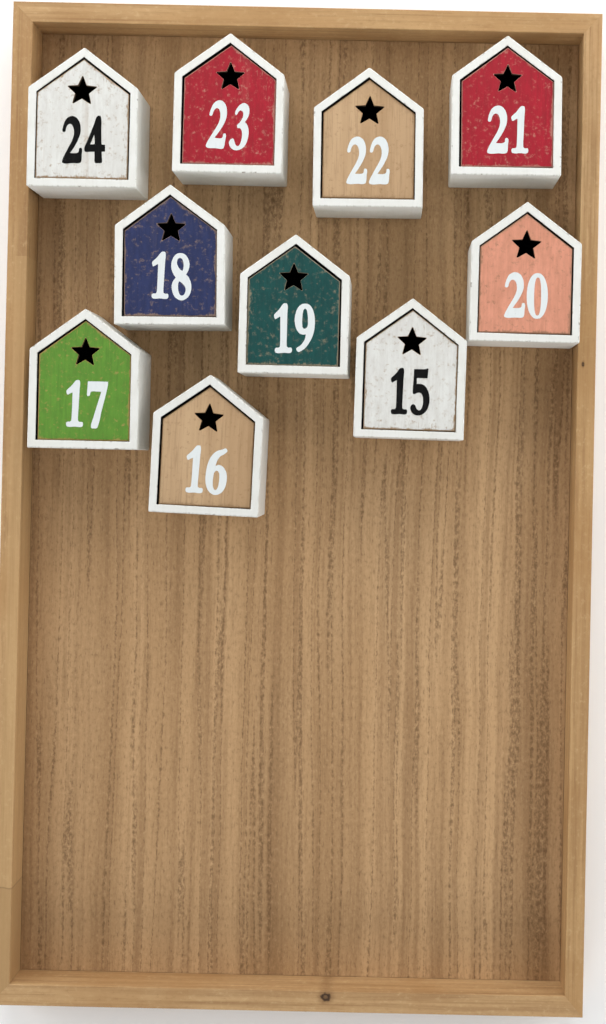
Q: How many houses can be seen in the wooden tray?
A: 10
